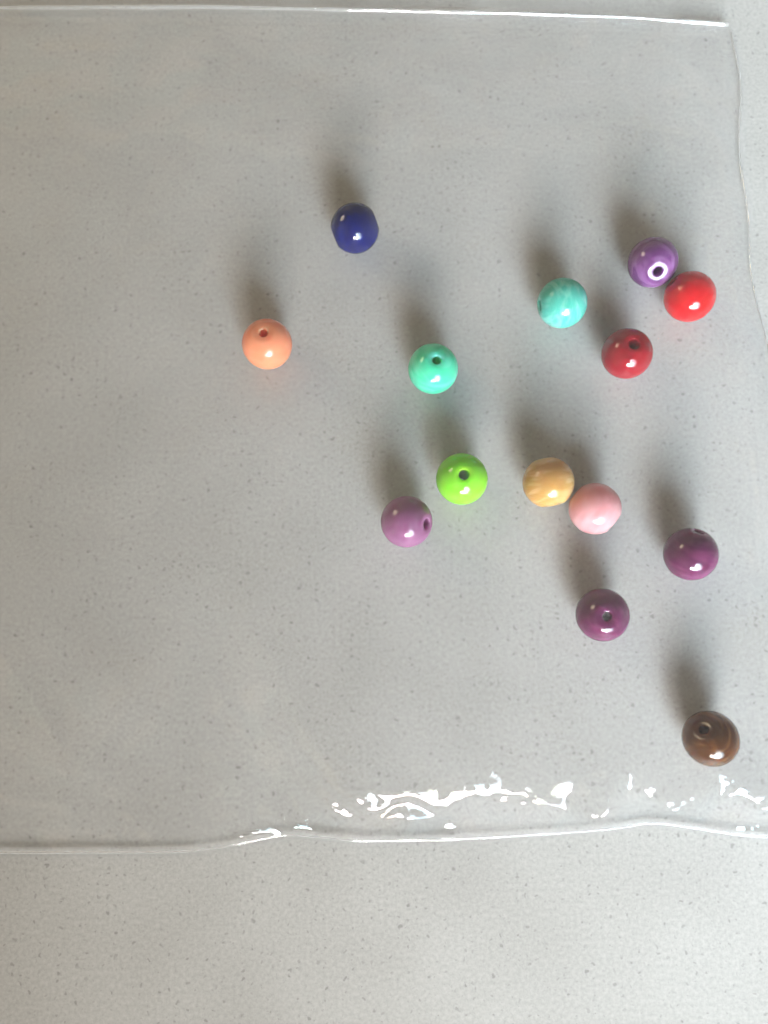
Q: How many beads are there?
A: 14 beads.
